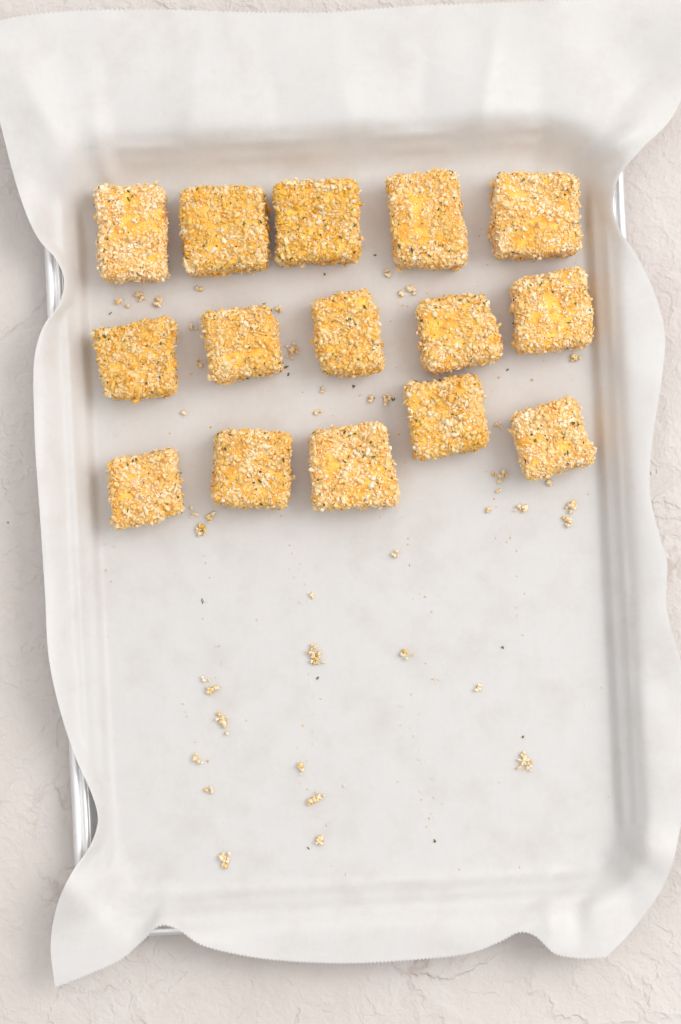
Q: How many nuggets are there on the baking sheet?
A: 15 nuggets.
